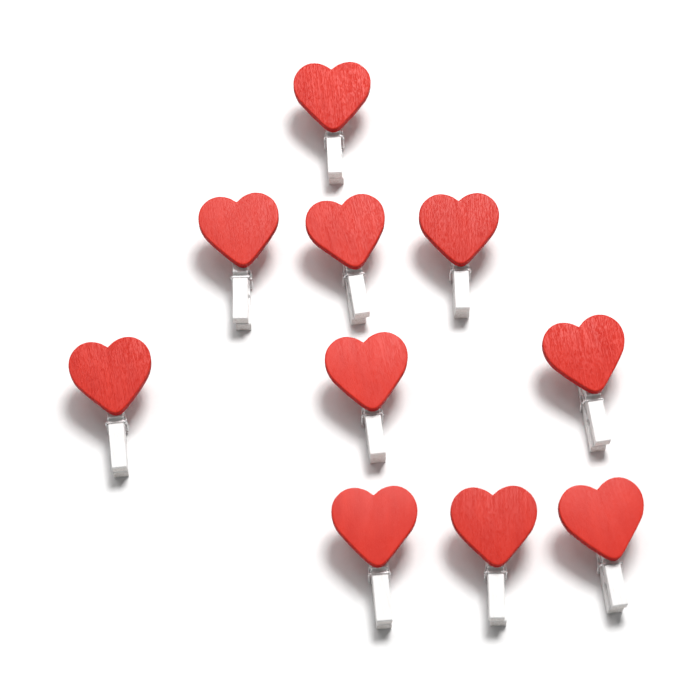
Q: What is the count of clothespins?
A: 10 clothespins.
